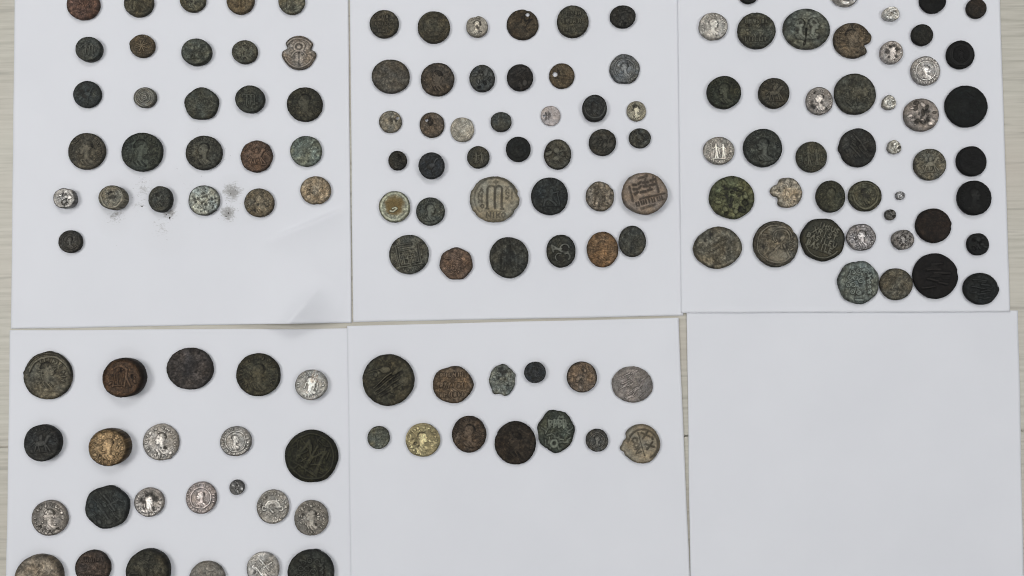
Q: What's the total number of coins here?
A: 146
